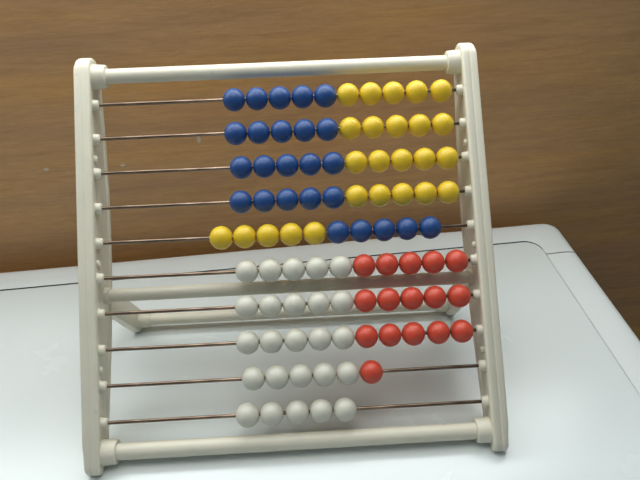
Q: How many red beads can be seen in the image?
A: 16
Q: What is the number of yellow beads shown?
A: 25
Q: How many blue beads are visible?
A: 25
